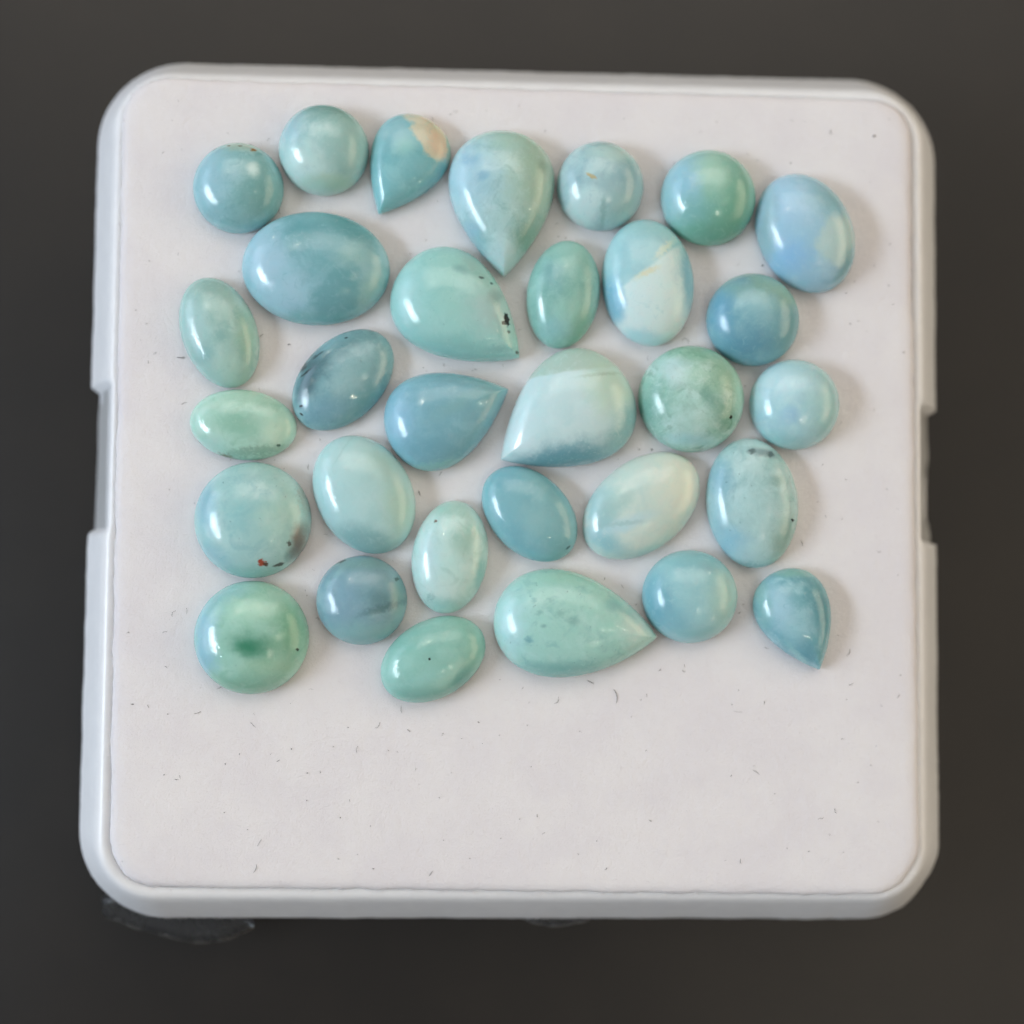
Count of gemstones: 31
